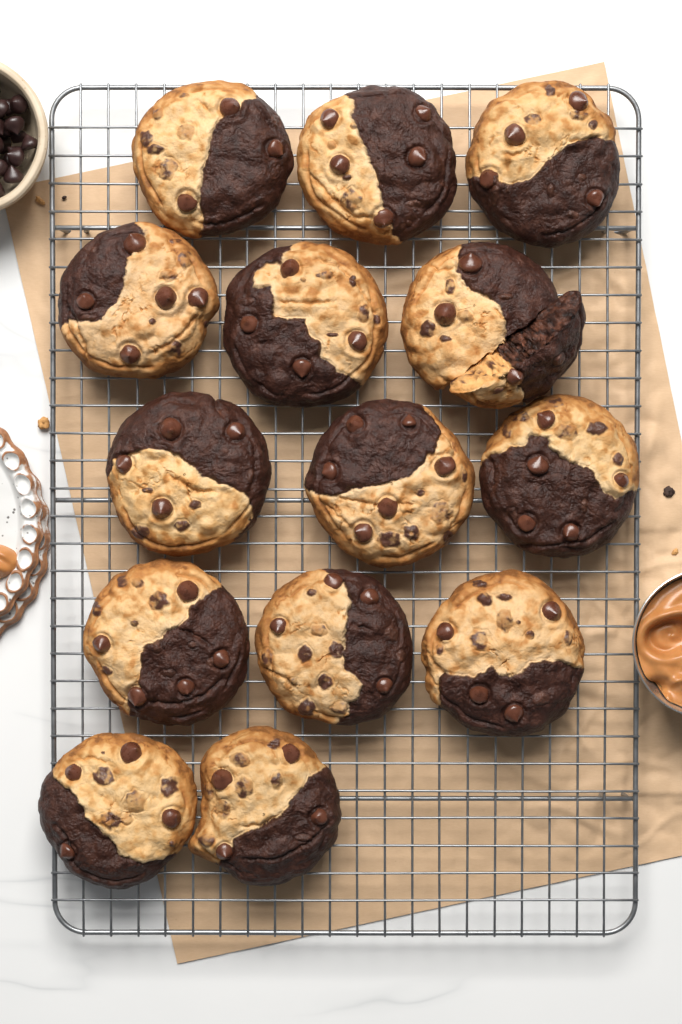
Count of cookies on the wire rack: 14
